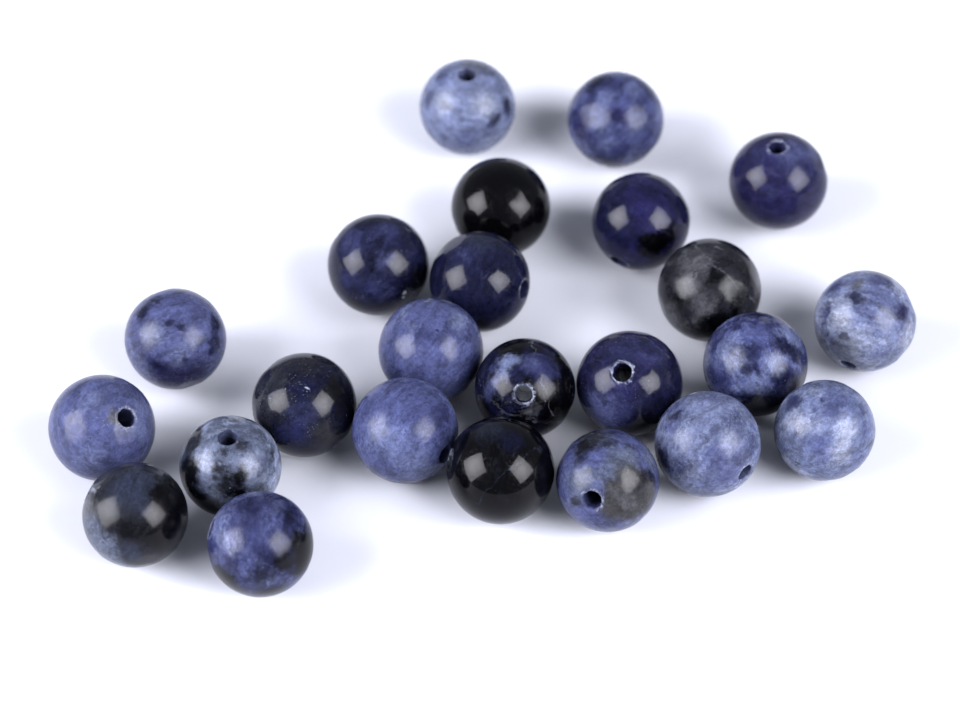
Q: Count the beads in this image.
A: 24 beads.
